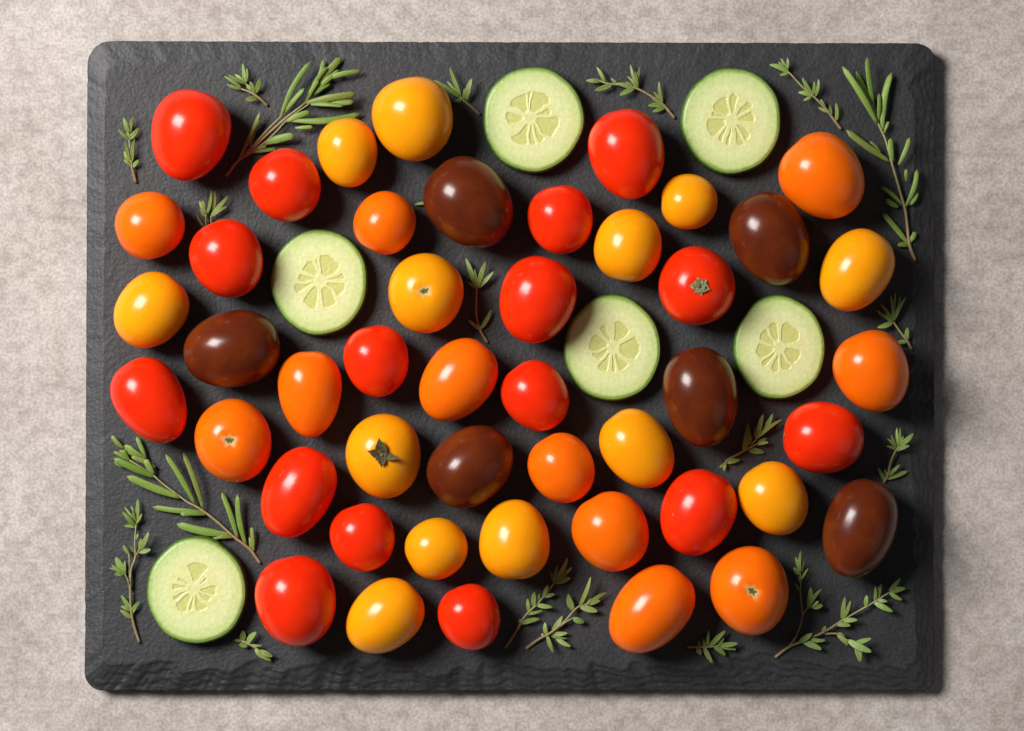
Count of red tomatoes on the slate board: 16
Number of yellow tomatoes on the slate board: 13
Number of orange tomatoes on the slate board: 11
